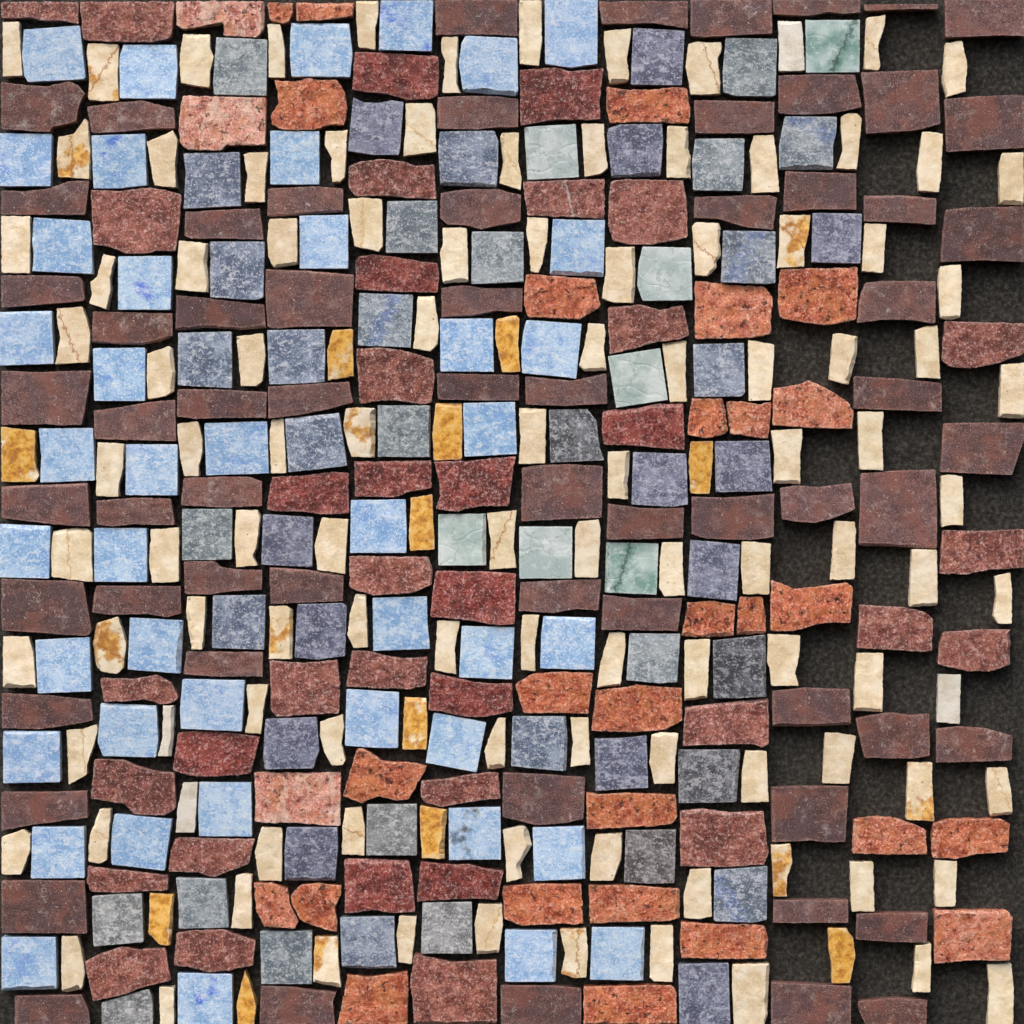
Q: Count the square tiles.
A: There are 95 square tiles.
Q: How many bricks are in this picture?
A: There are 132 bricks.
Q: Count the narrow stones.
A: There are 122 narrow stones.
